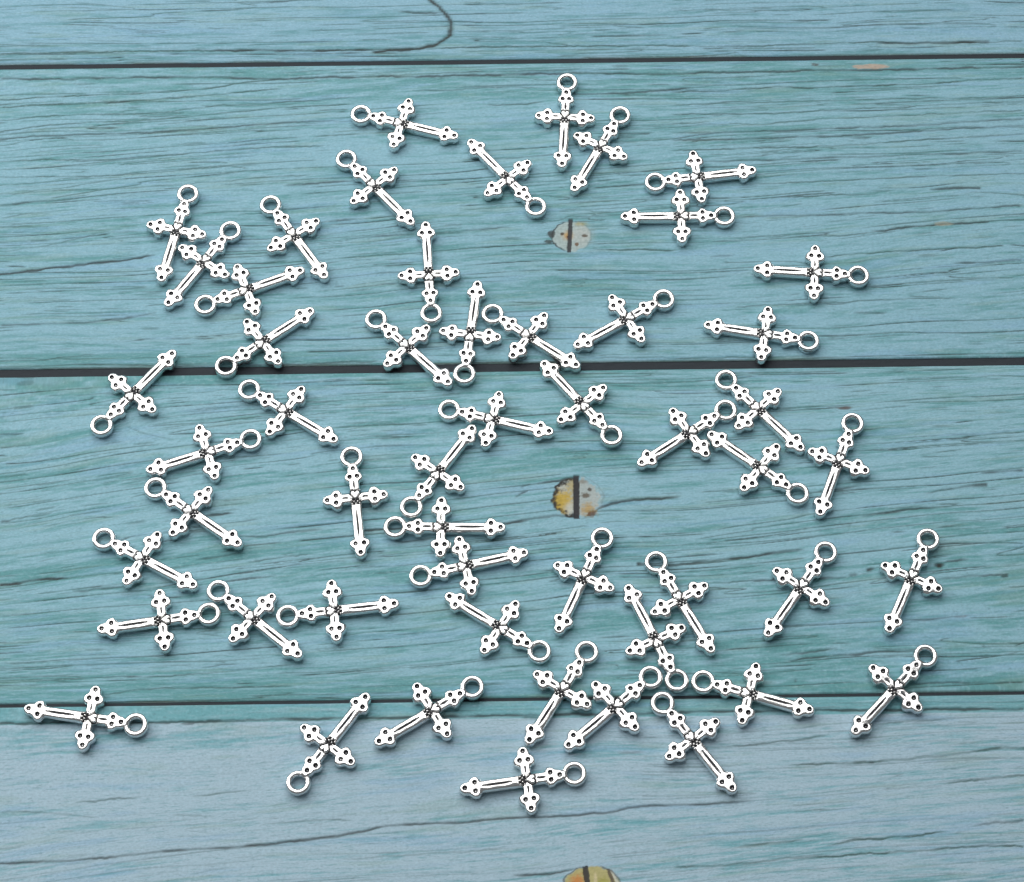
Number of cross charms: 52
